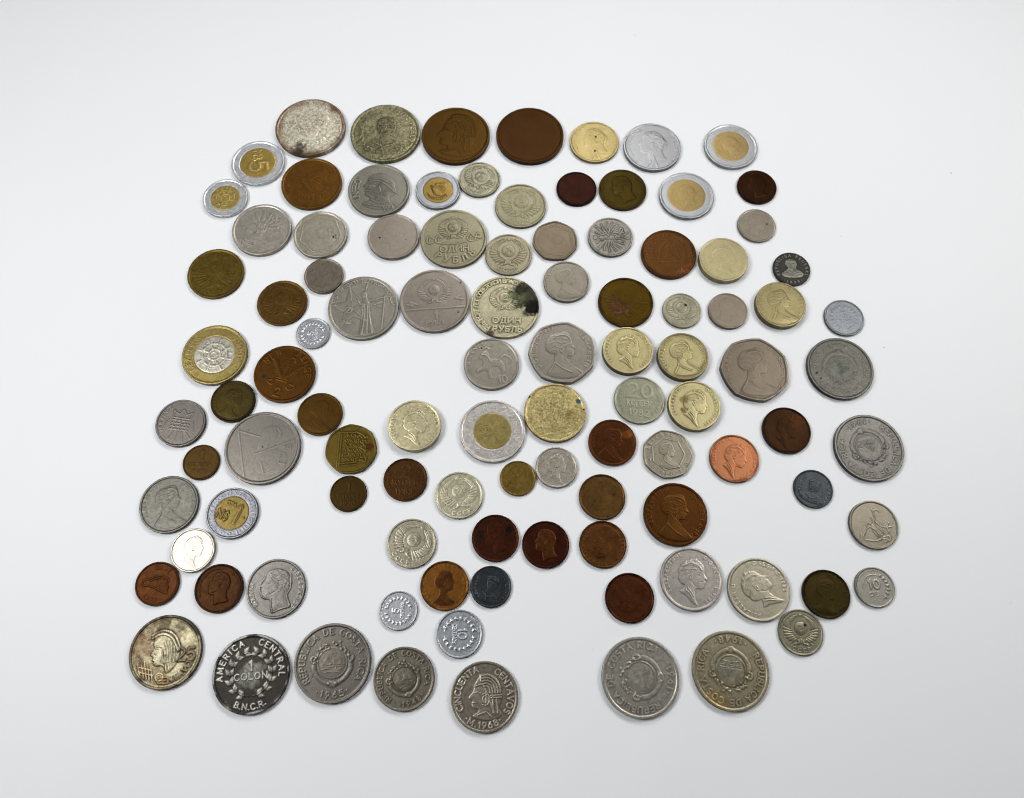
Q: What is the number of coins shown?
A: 102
